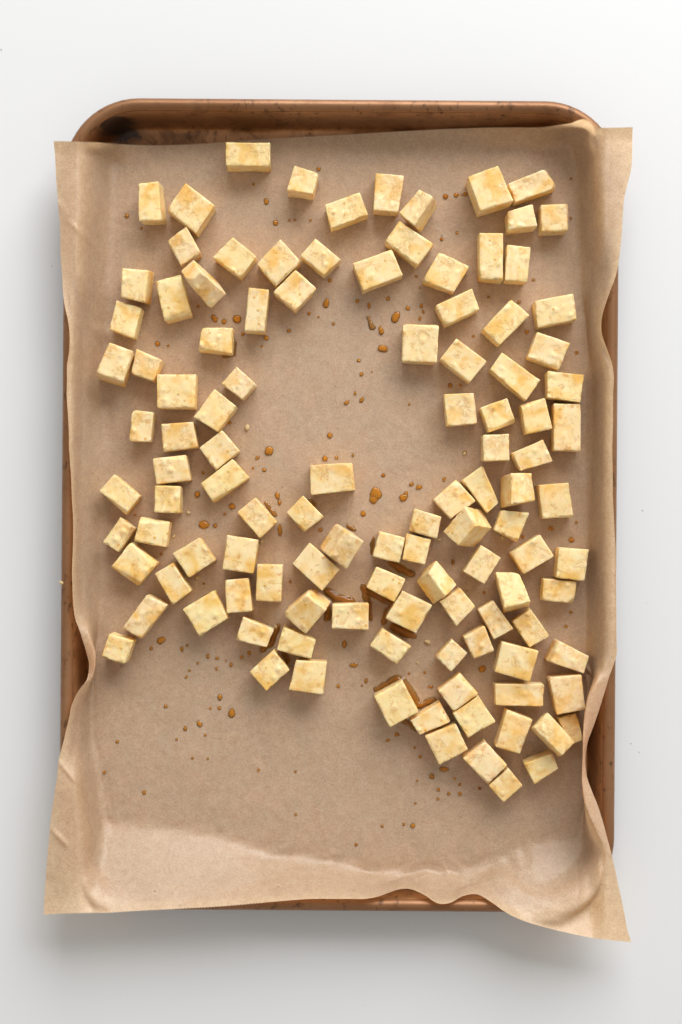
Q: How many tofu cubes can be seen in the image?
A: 113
